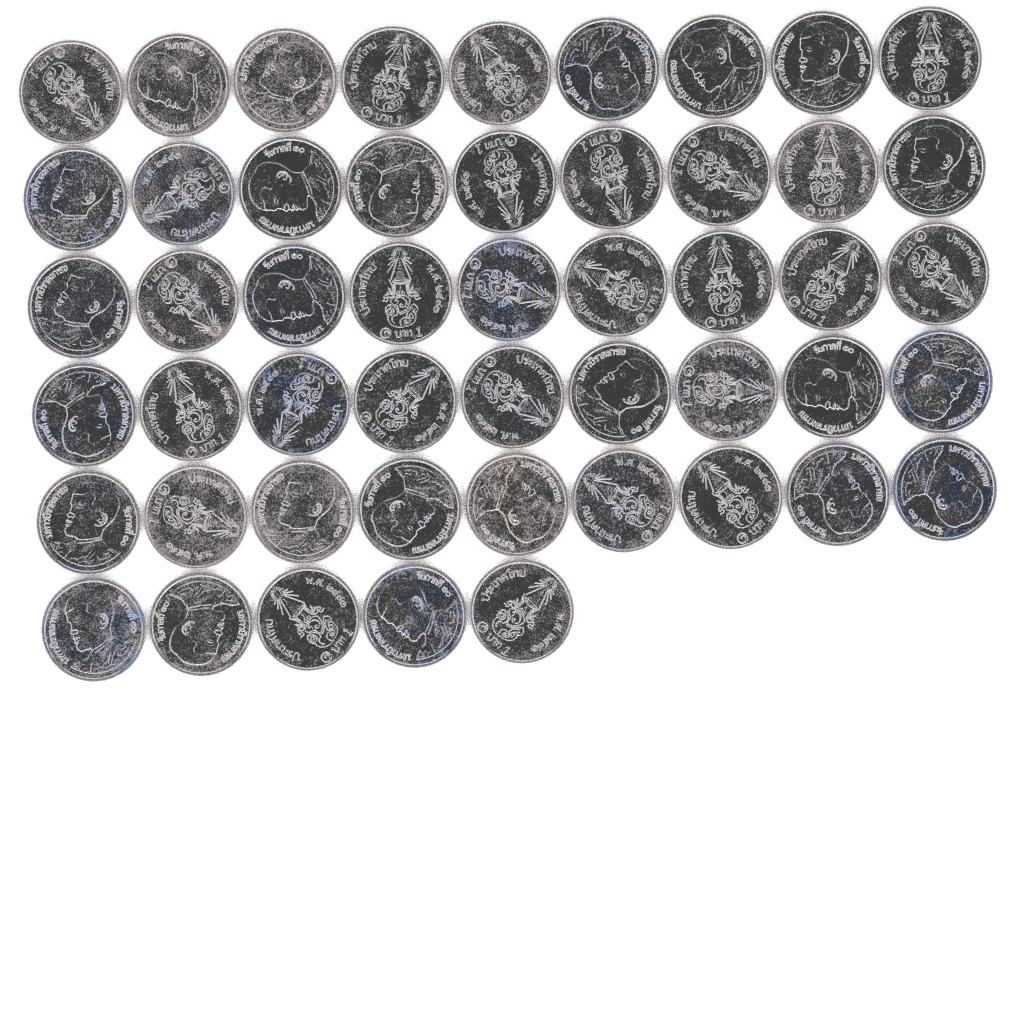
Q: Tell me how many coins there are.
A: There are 50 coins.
